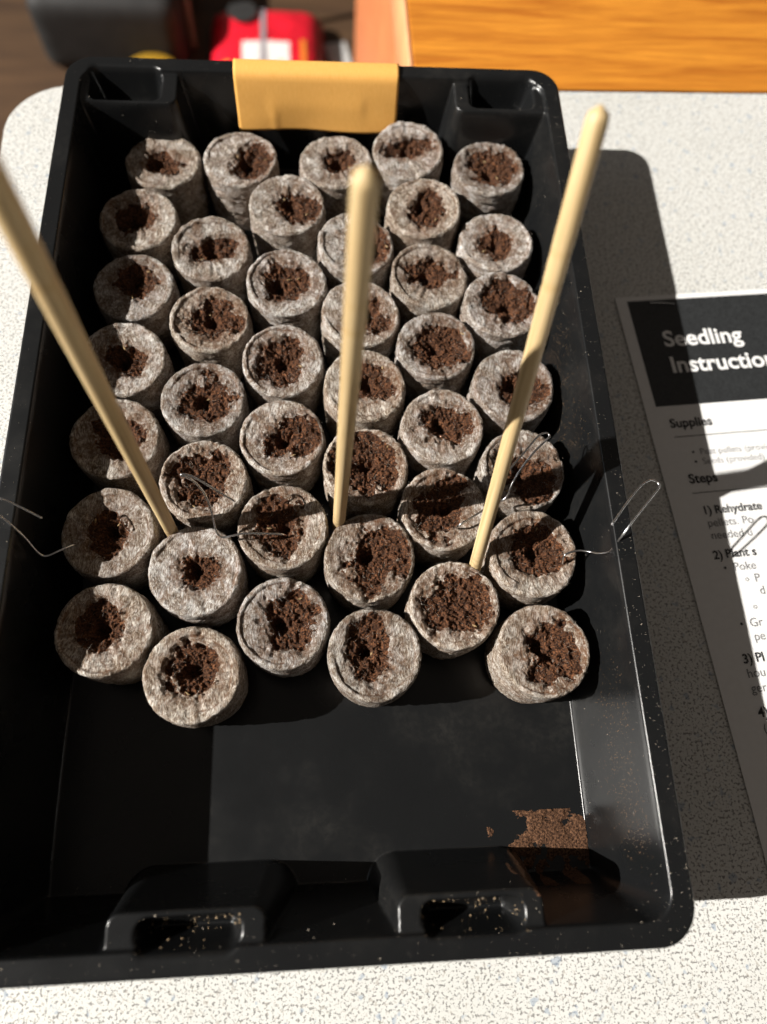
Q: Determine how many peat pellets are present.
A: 41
